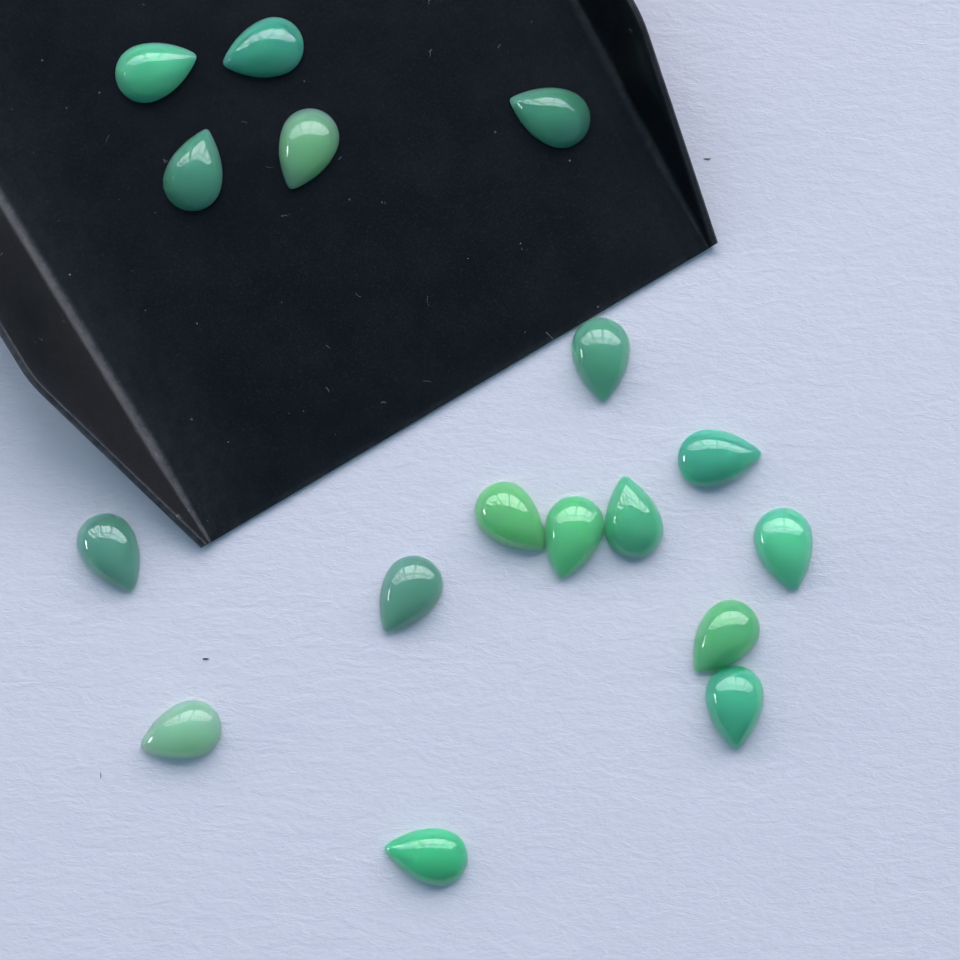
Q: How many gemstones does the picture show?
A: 17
